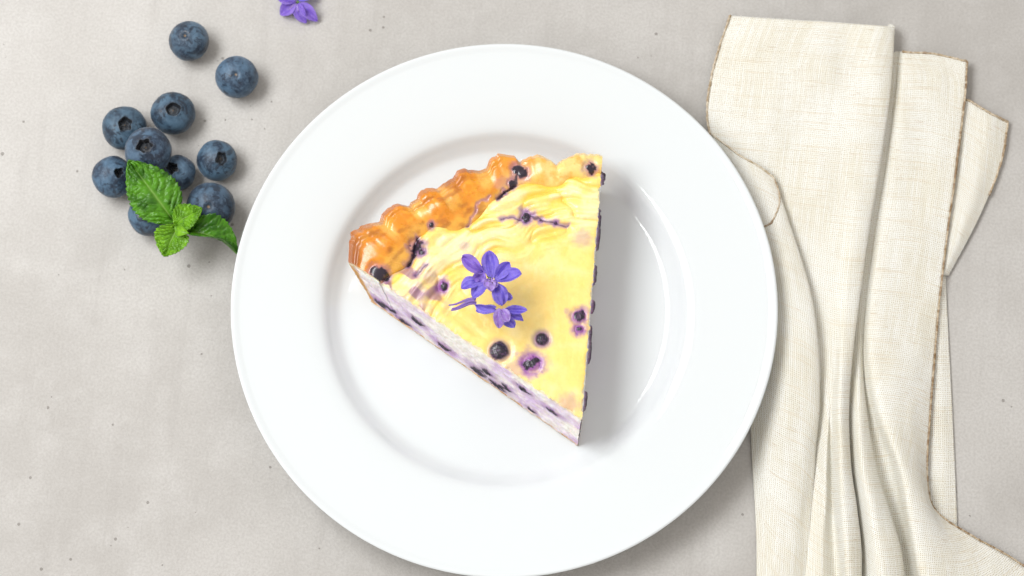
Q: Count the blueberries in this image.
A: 10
